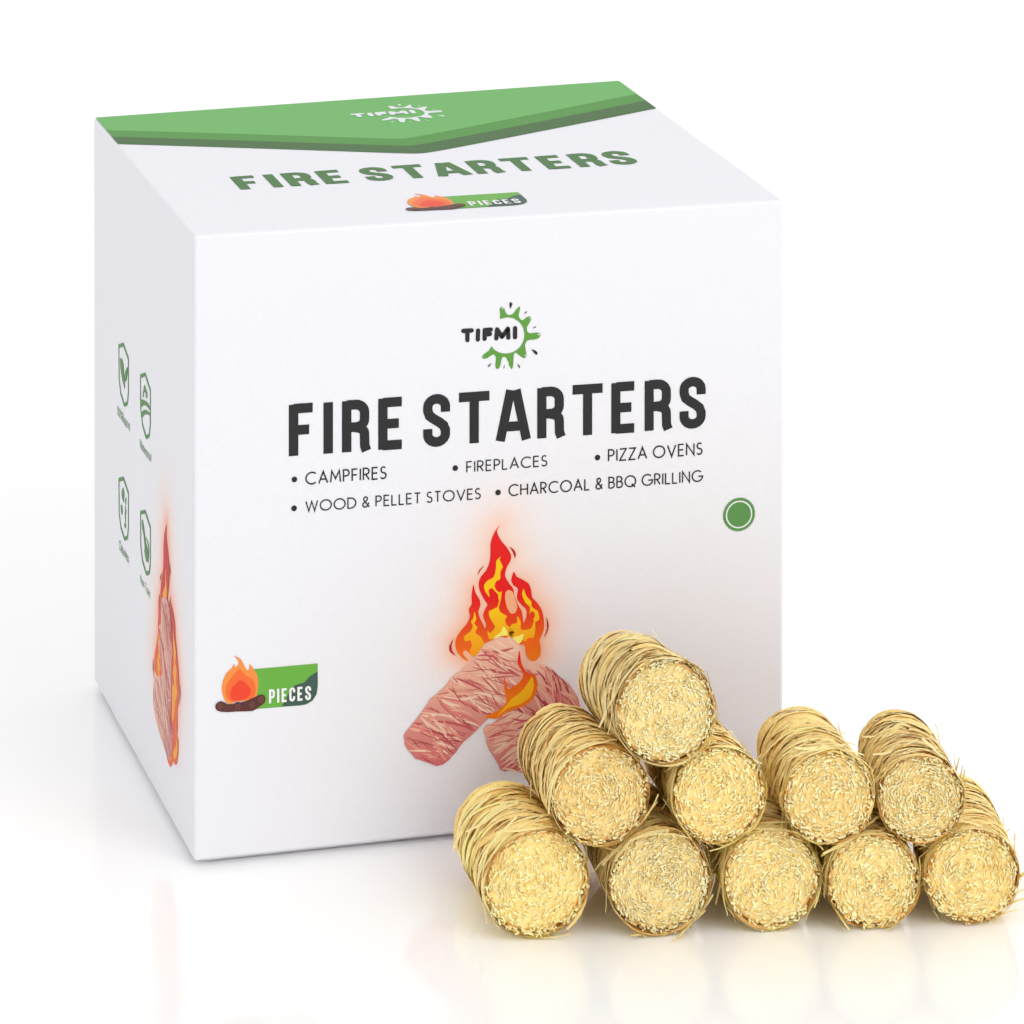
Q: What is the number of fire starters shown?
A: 10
